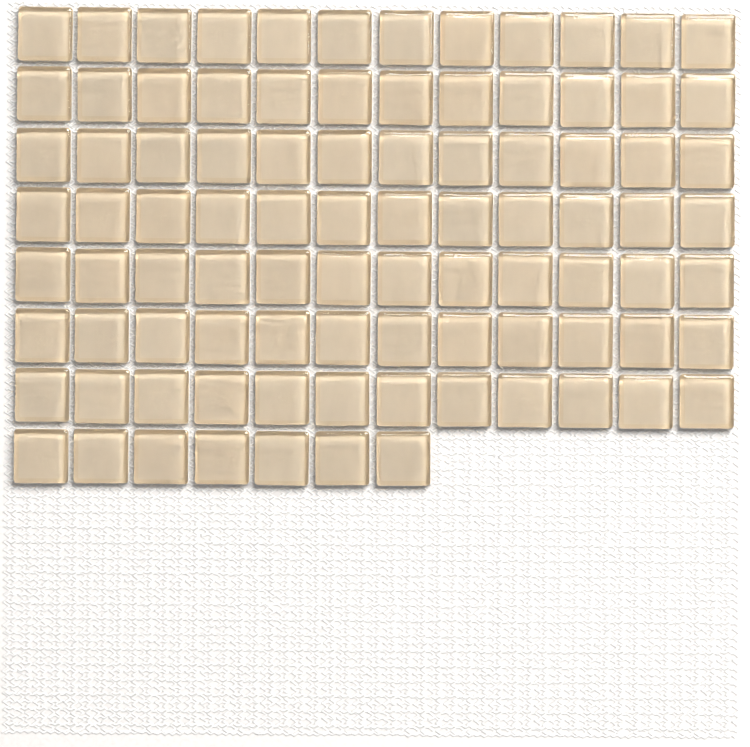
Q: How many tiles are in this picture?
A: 91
